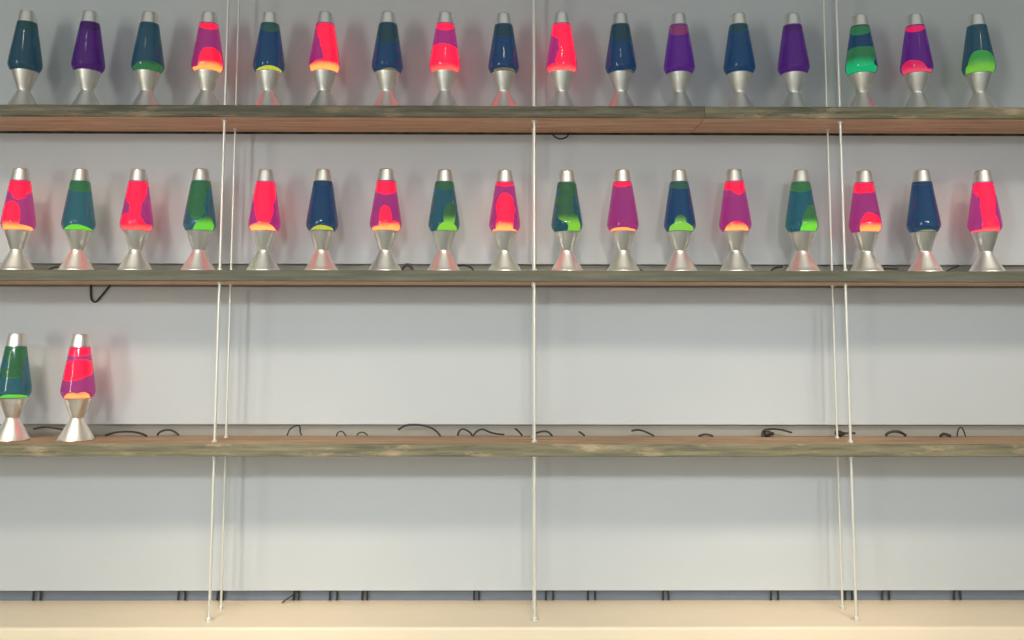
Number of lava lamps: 36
